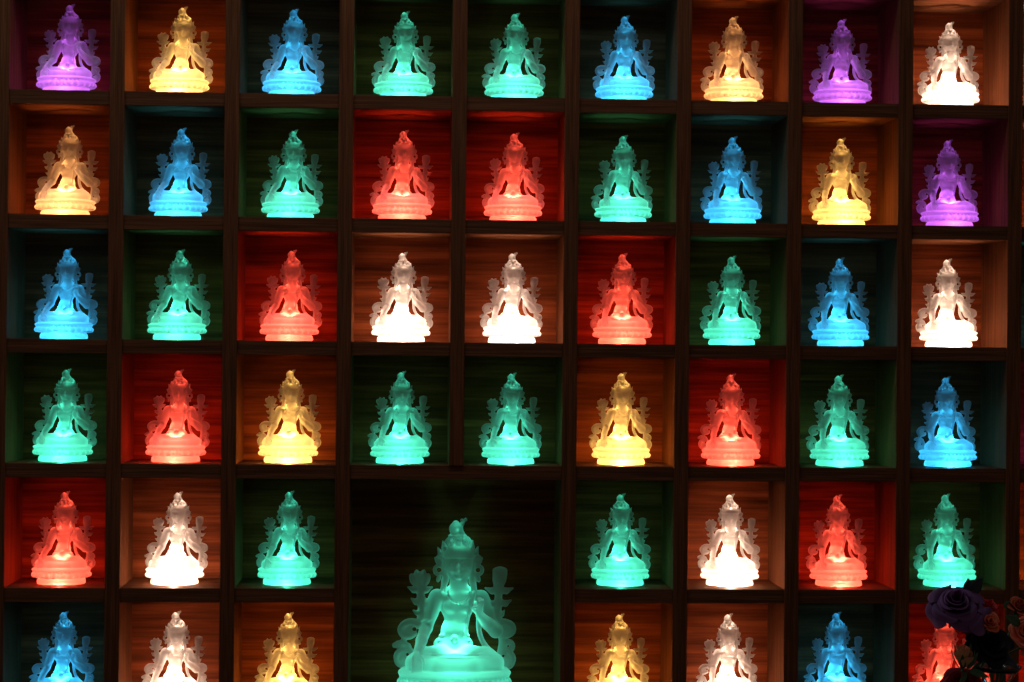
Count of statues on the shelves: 51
